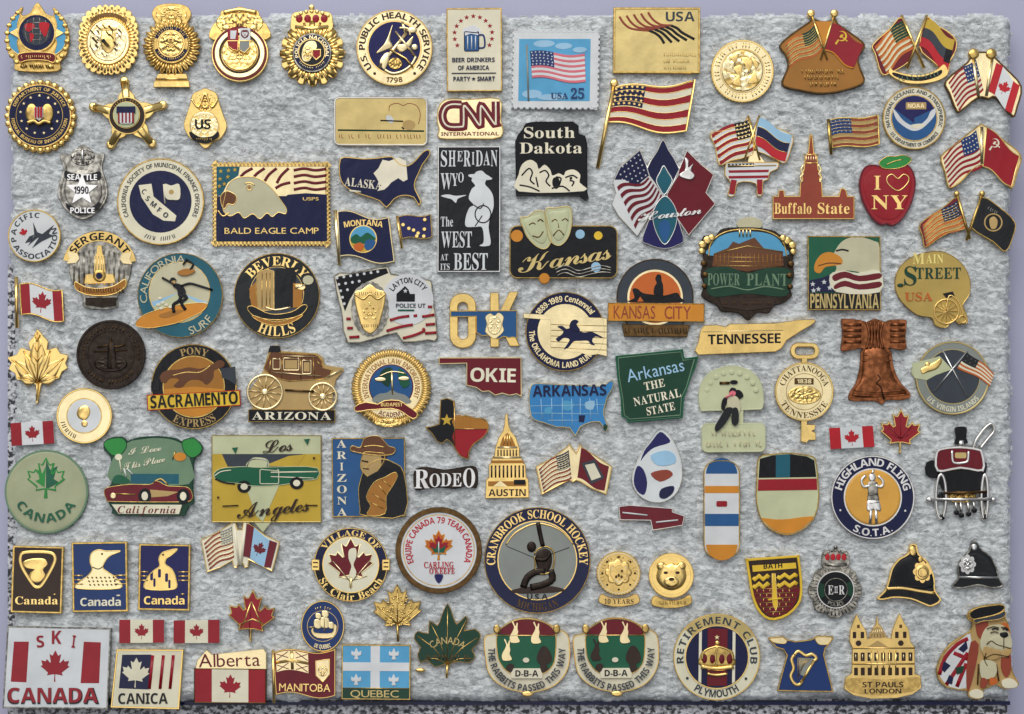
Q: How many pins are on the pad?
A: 108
